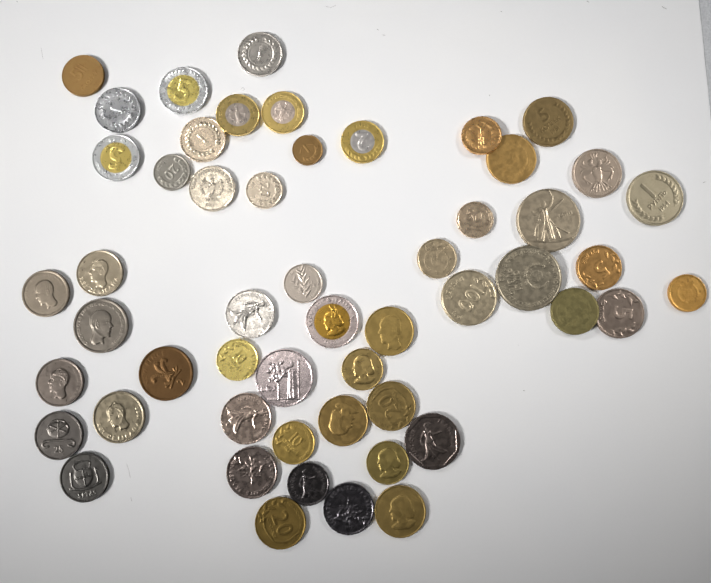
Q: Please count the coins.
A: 53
